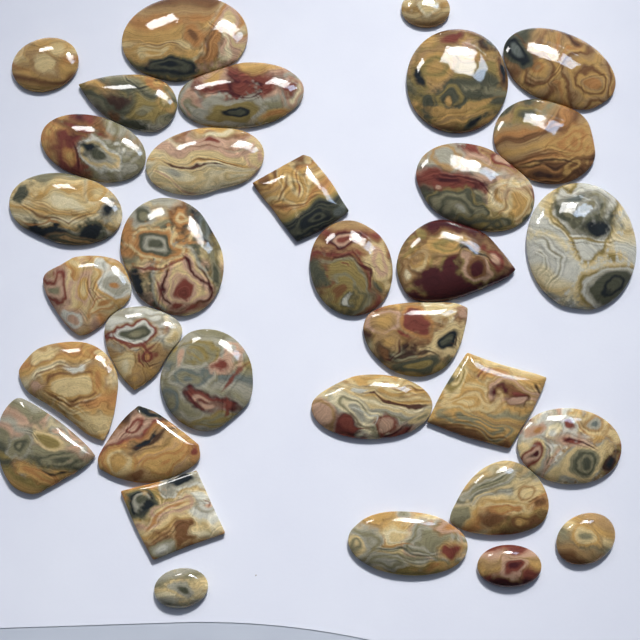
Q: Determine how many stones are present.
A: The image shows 33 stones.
